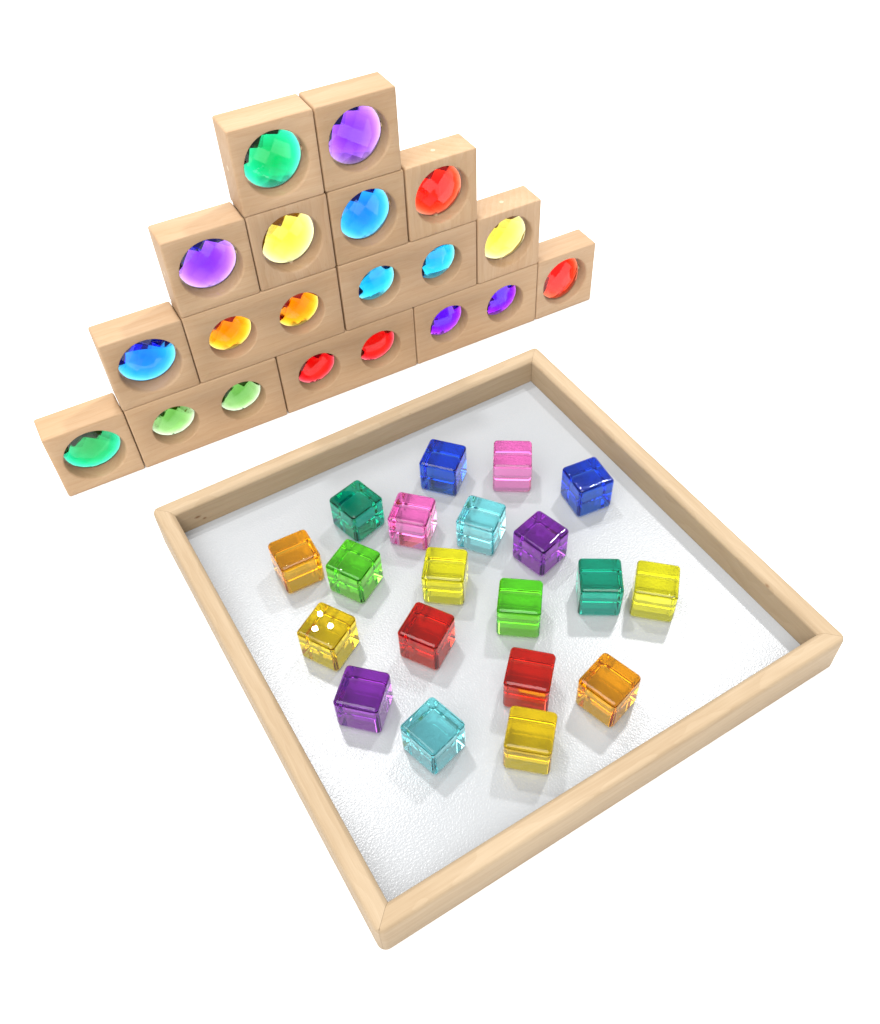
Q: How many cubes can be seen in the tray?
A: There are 20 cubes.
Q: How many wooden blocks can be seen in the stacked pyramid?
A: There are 15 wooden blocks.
